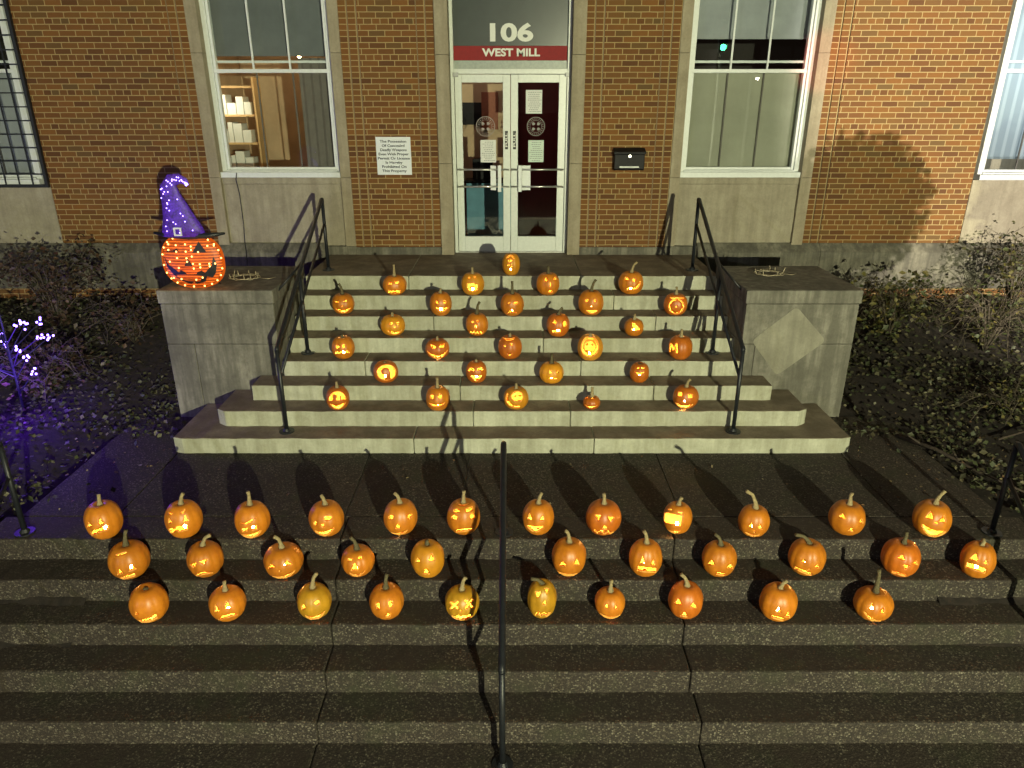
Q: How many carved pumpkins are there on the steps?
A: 61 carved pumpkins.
